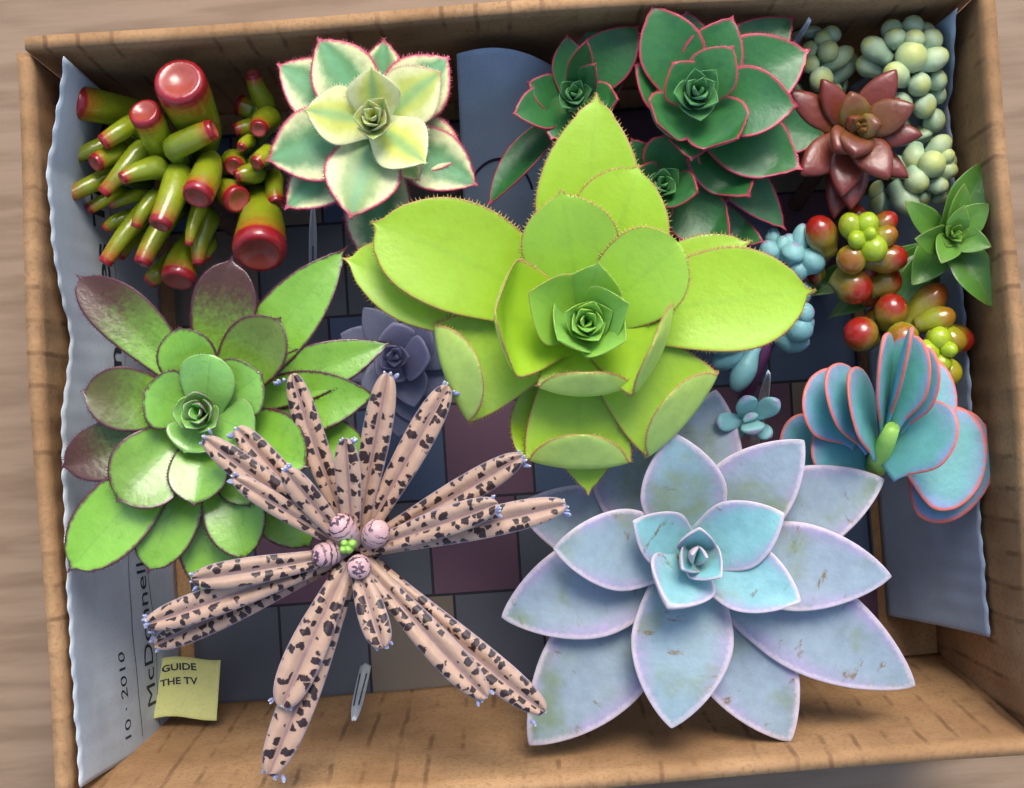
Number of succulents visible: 20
